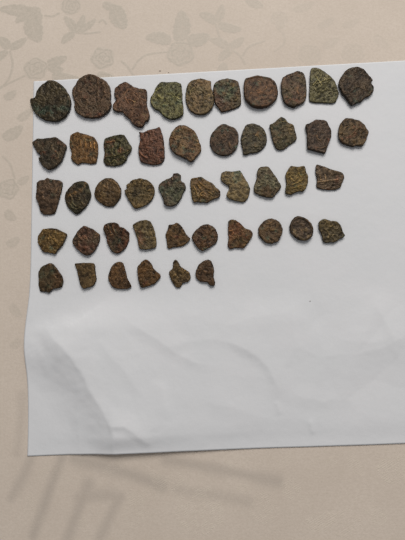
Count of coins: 46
